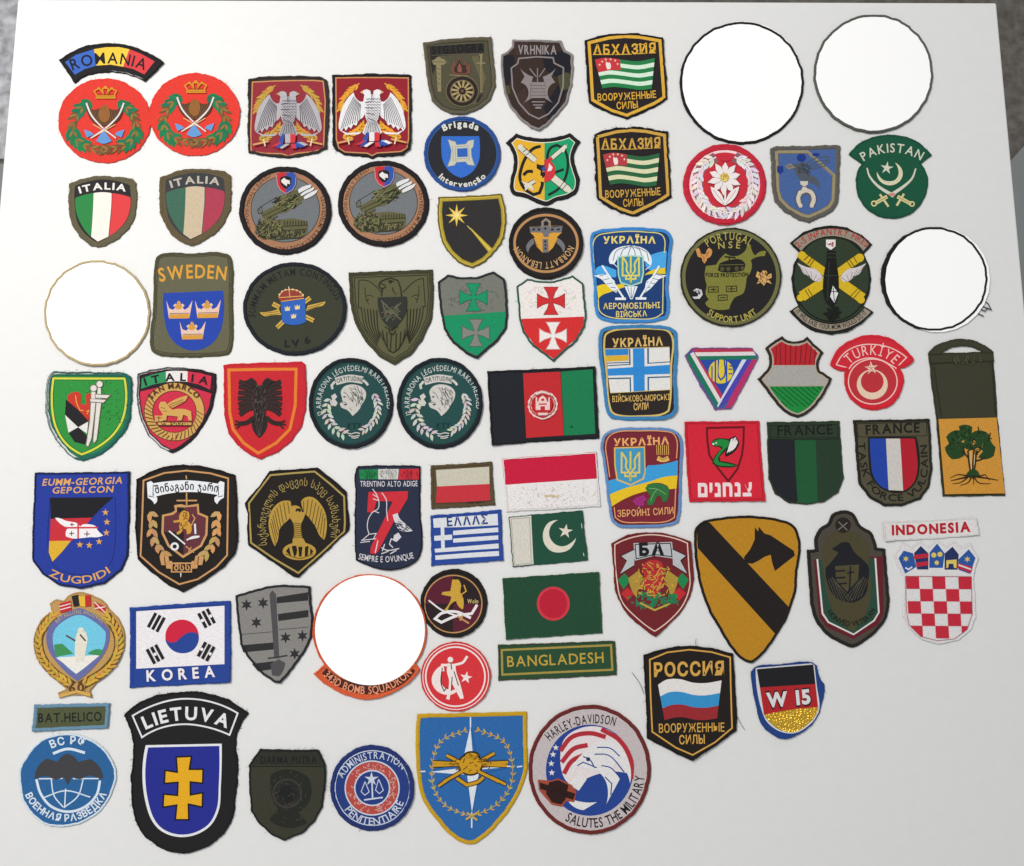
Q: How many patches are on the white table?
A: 77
